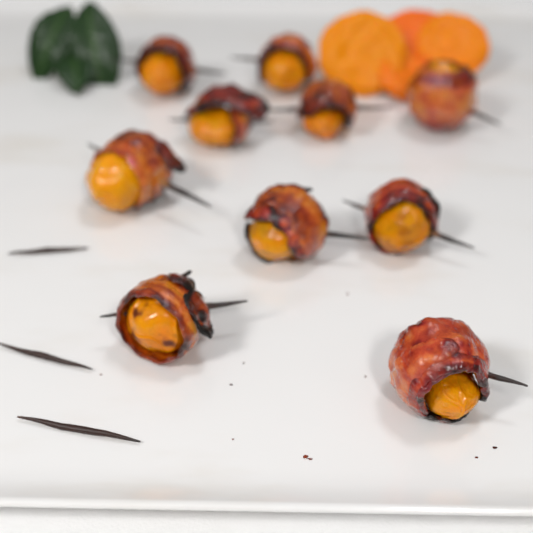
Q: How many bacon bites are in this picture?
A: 10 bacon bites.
